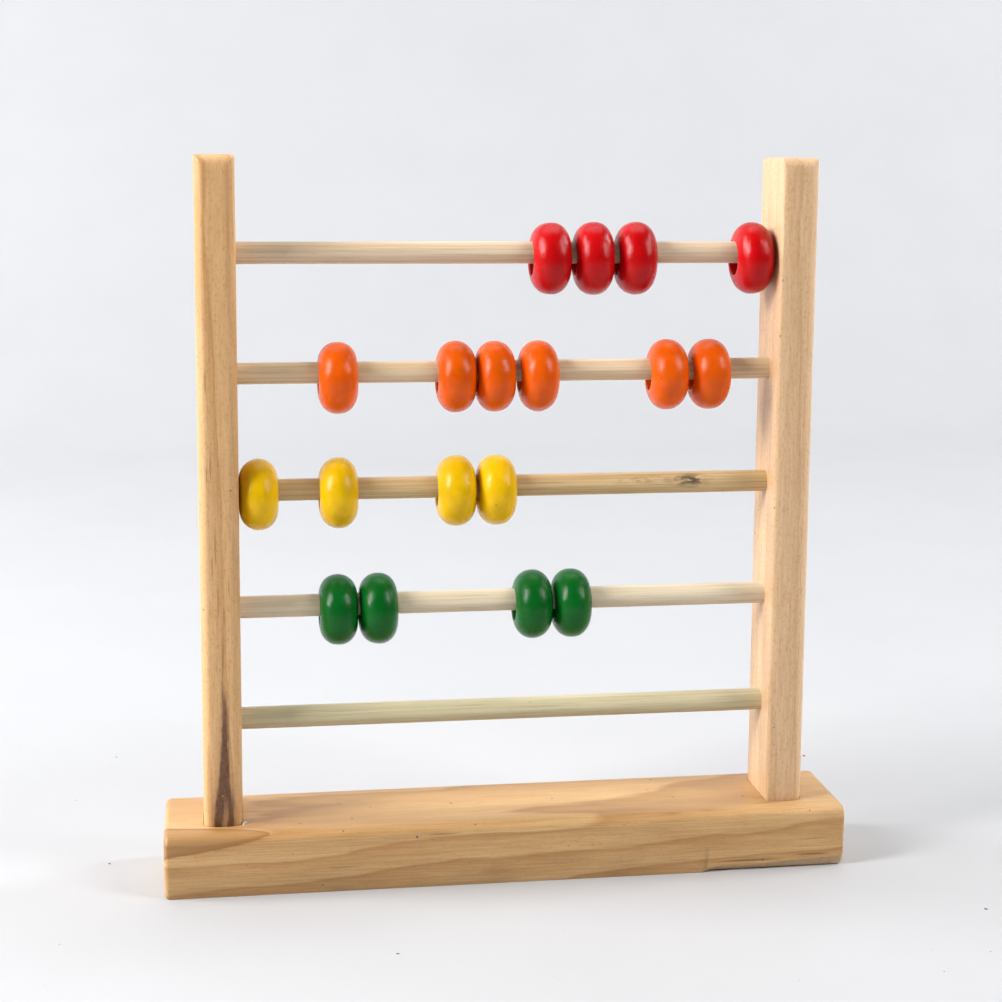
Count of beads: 18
